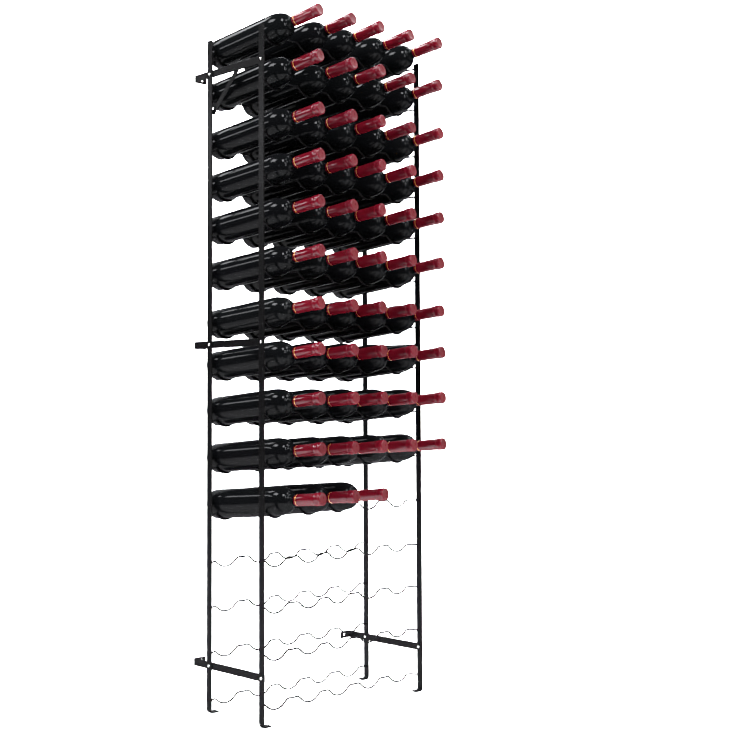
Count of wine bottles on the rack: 53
